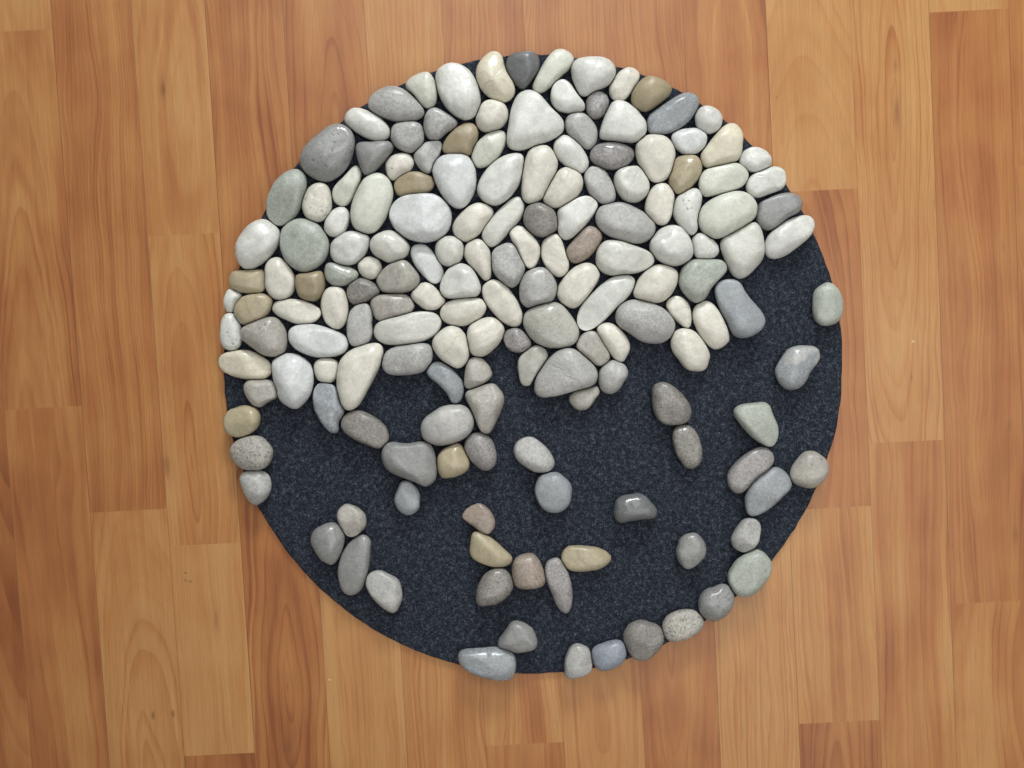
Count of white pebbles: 75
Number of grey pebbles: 75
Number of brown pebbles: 14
